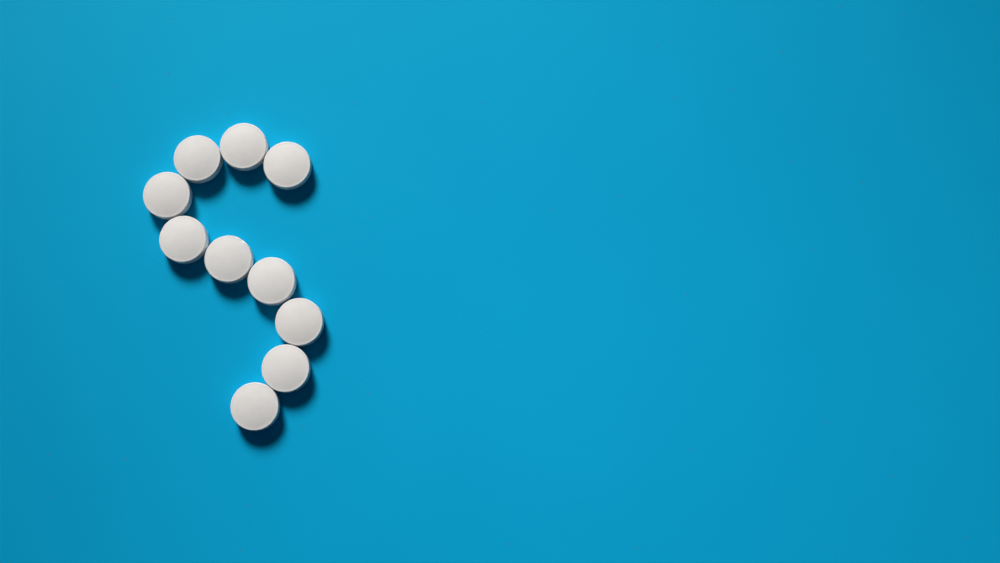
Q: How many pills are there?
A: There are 10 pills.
